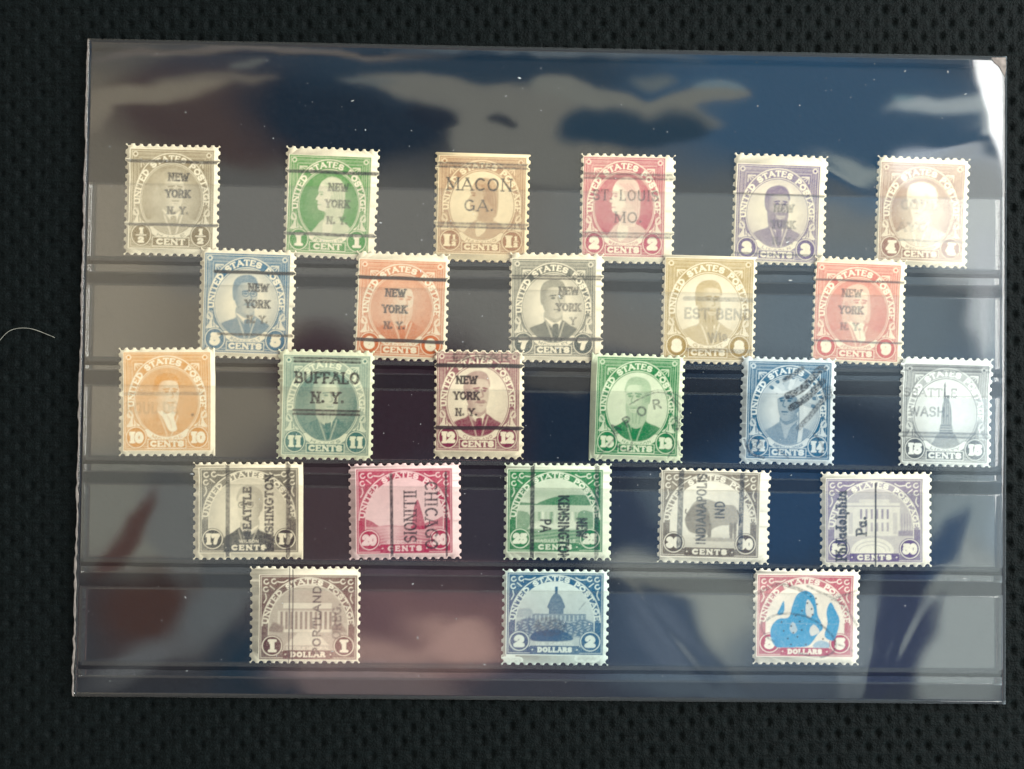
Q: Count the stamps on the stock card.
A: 25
